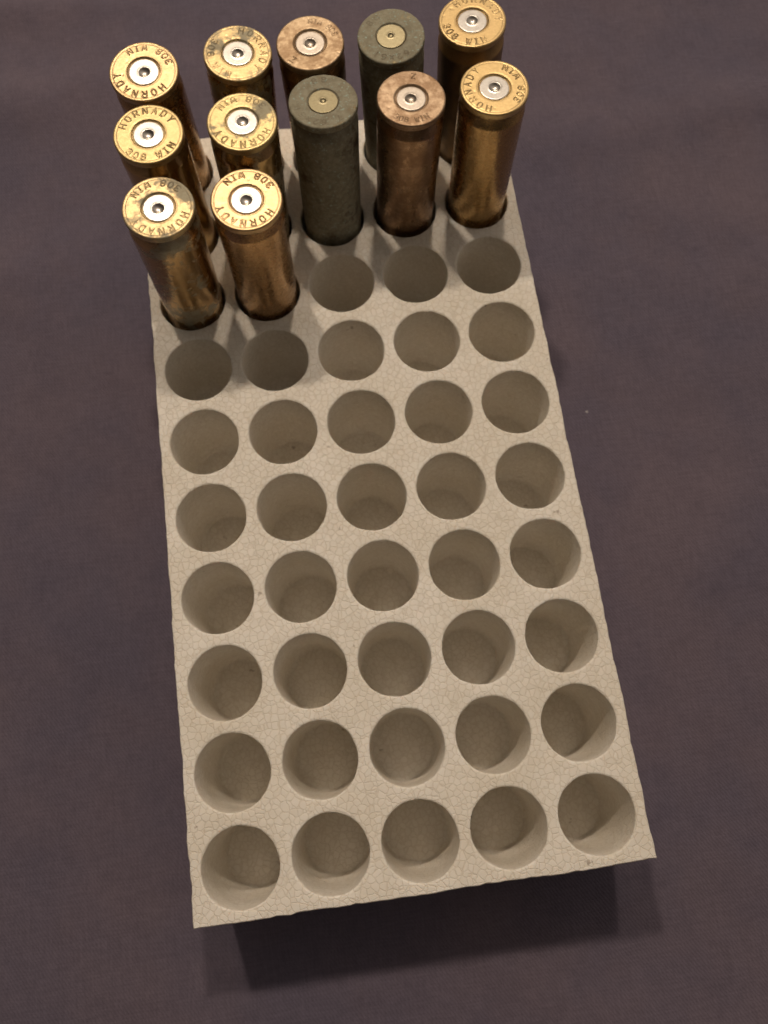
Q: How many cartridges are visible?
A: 12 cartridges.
